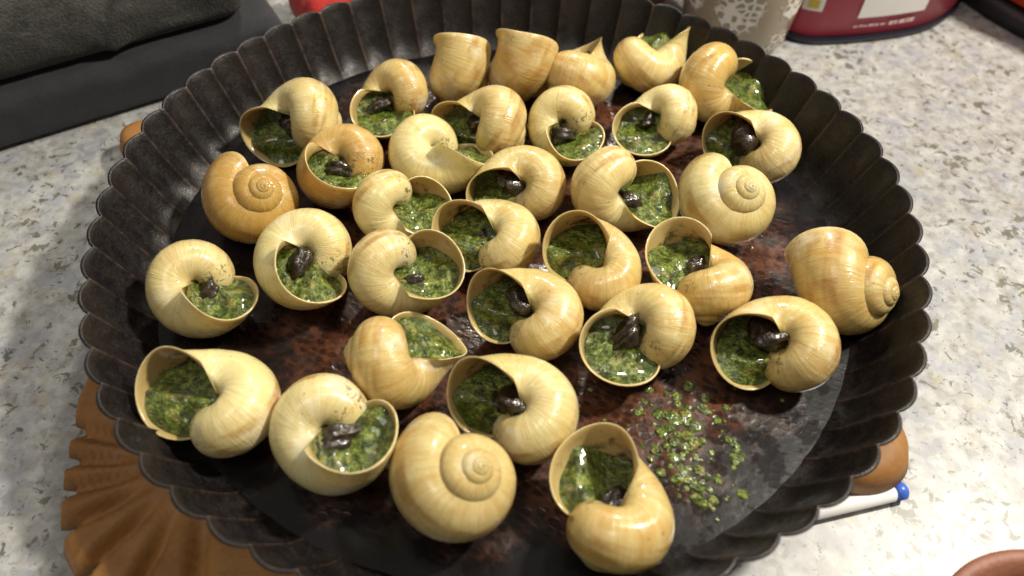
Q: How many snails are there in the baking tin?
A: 34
